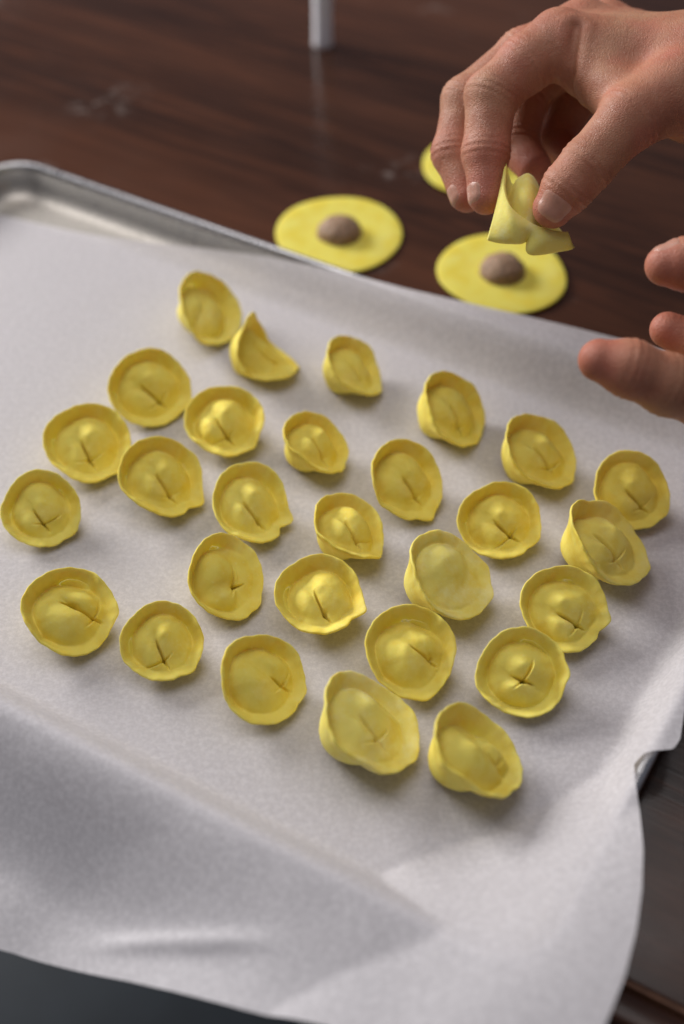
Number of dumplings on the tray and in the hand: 29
